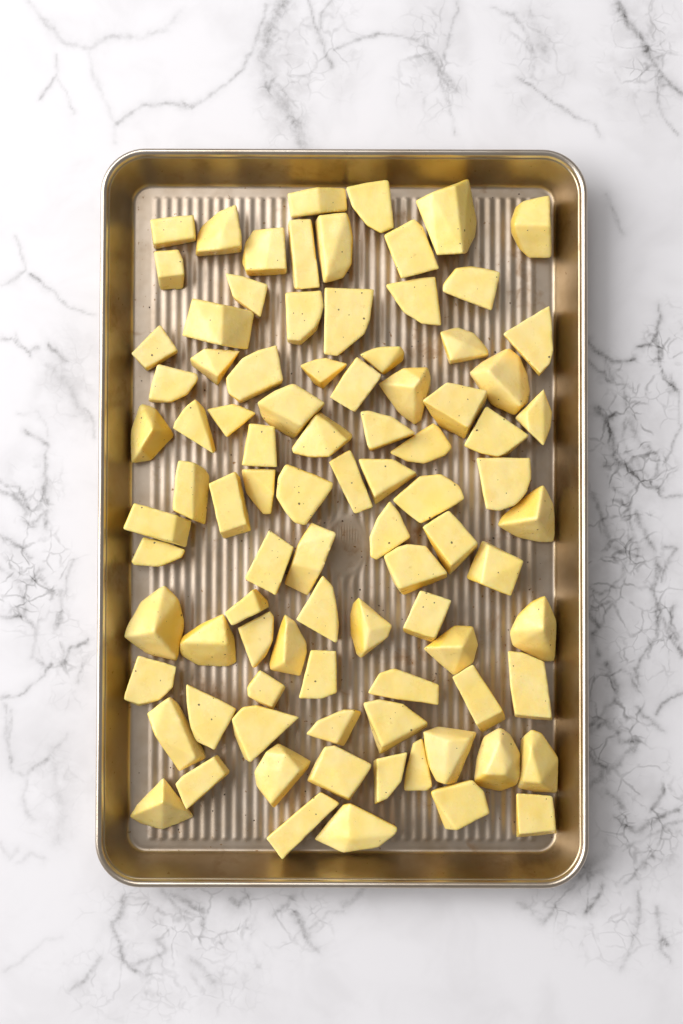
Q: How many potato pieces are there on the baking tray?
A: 90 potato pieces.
